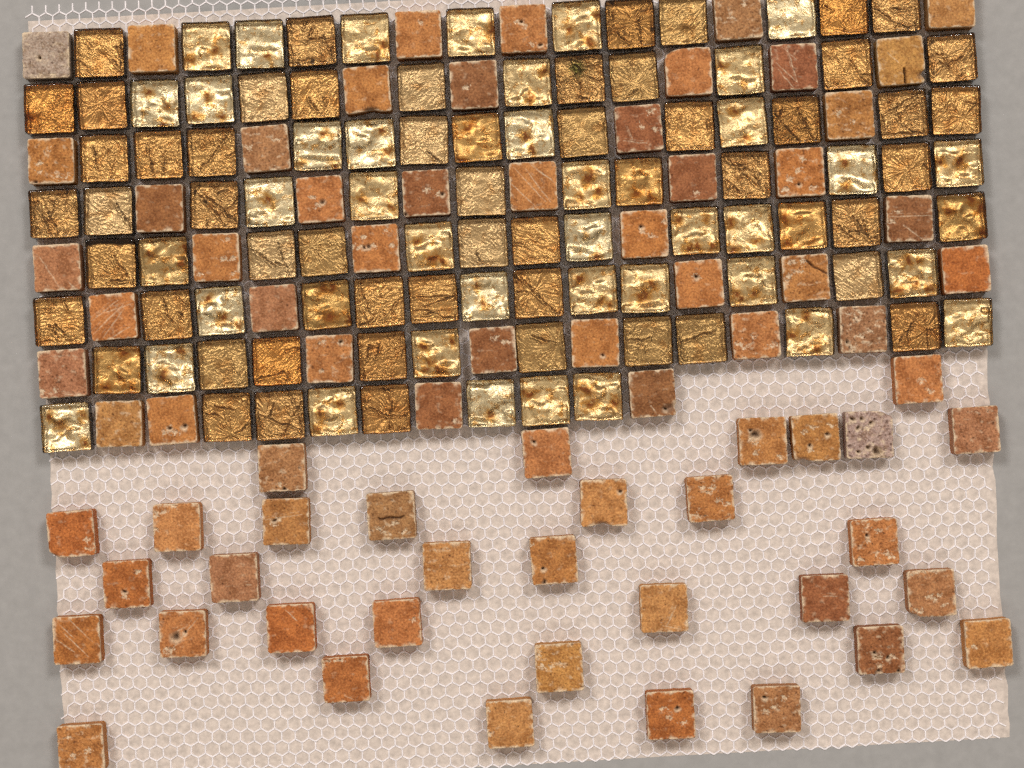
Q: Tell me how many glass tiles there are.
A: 97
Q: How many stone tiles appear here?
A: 74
